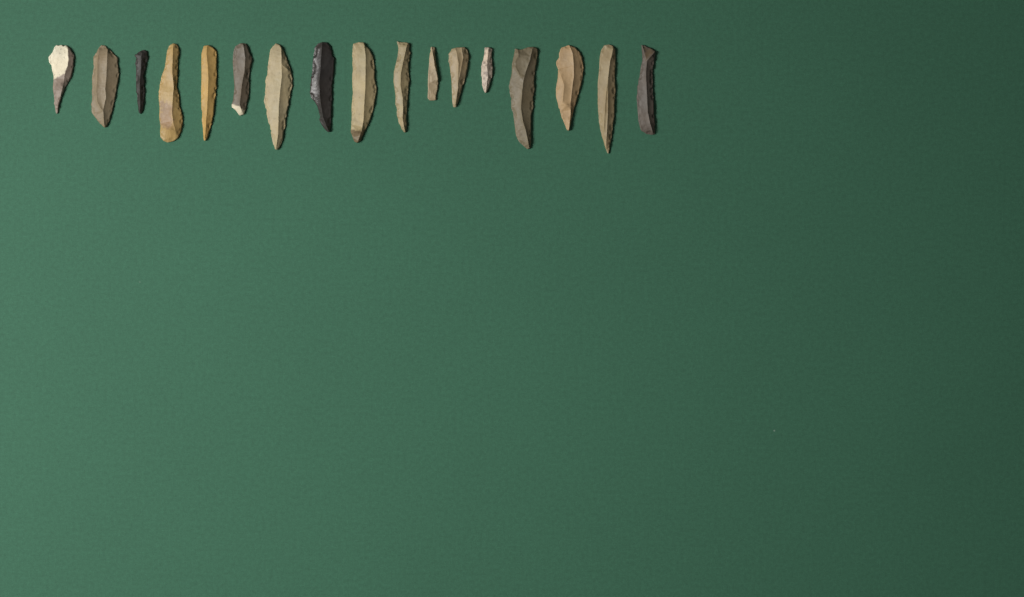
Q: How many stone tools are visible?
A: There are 17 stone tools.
